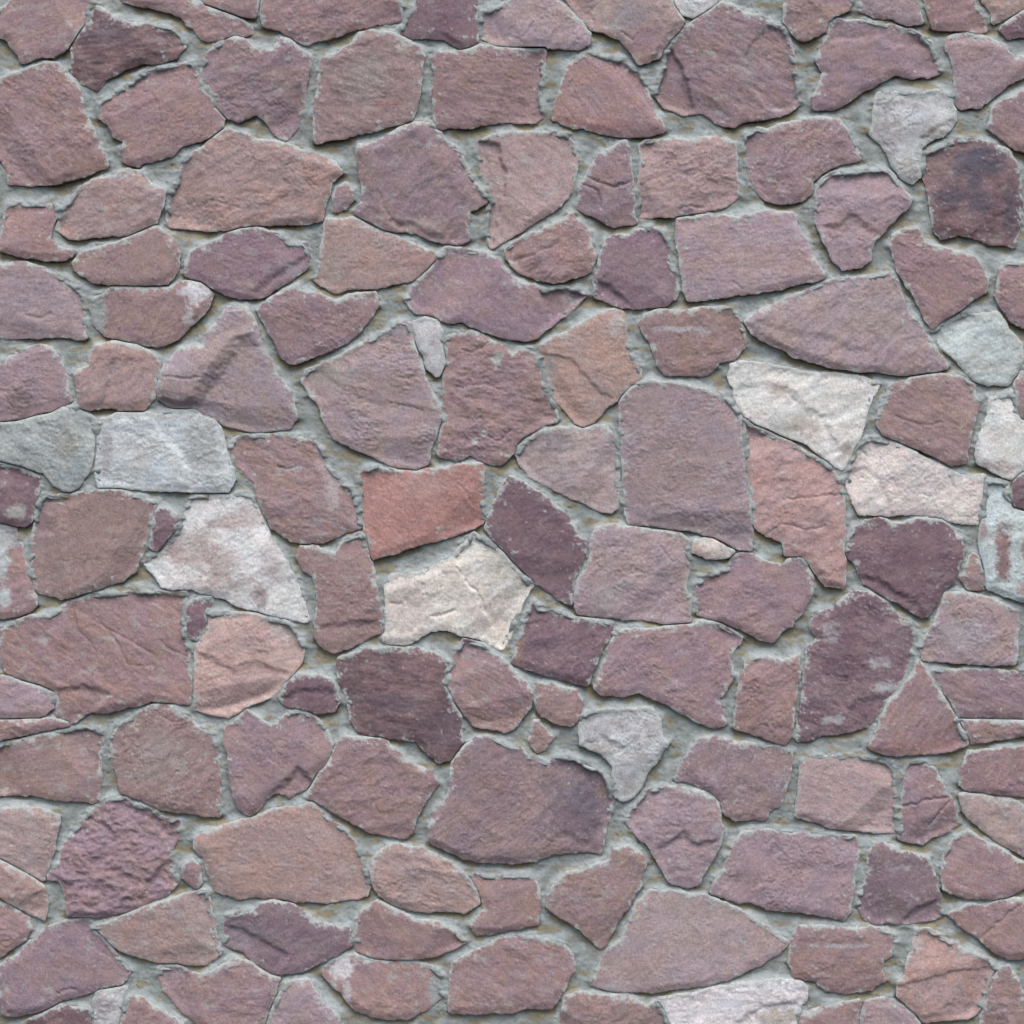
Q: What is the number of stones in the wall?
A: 147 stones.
